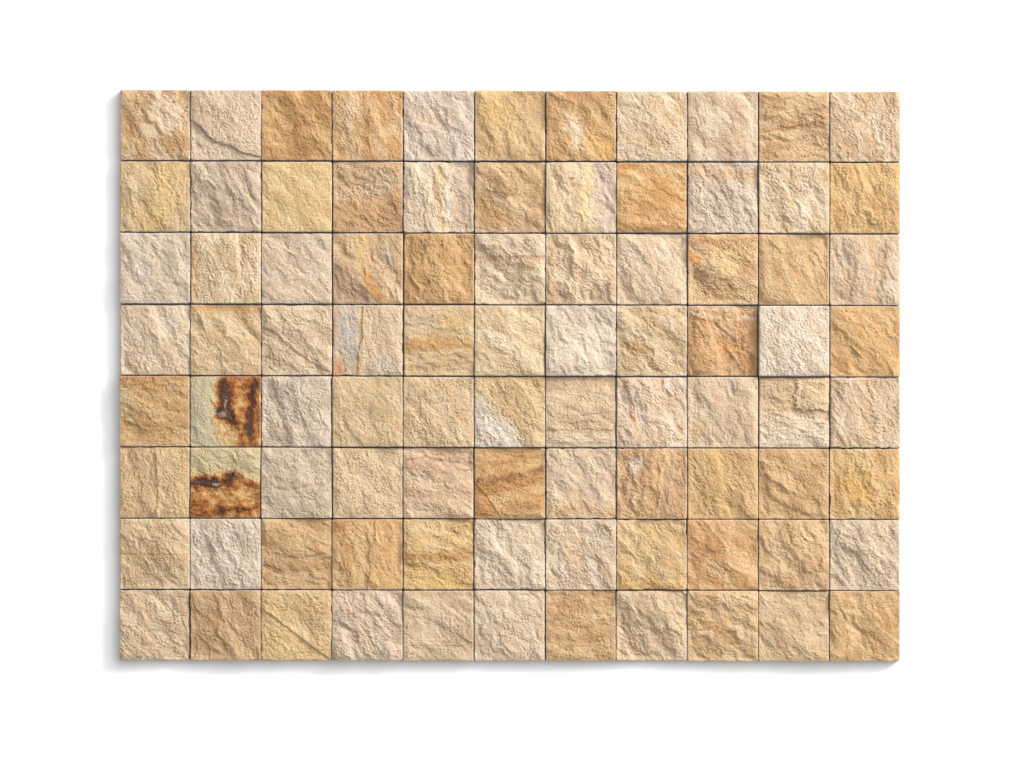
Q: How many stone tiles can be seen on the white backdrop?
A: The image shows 88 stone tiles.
